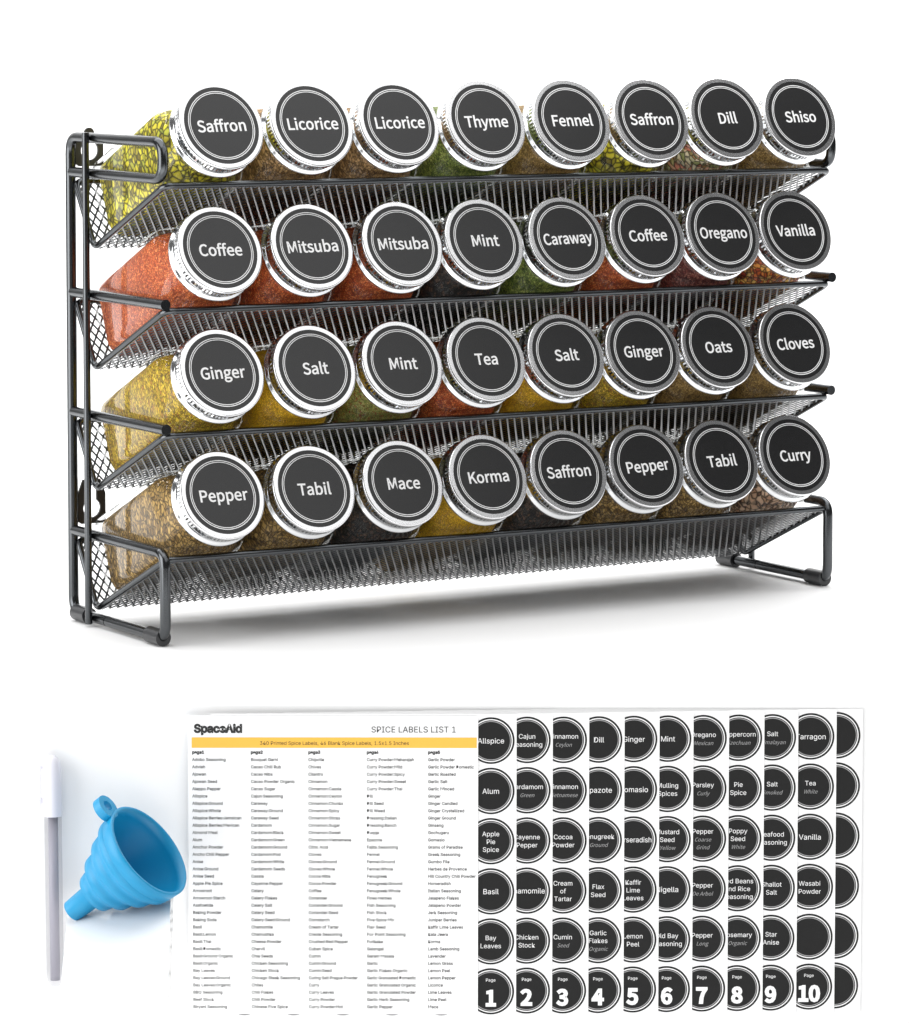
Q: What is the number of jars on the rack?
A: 32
